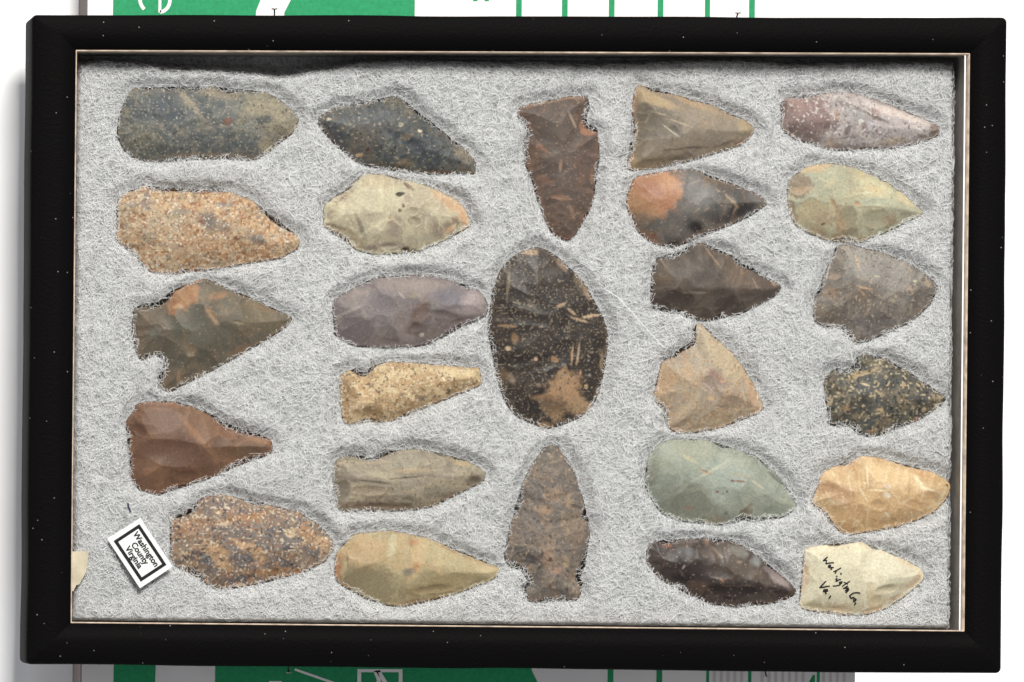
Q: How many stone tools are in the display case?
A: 26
